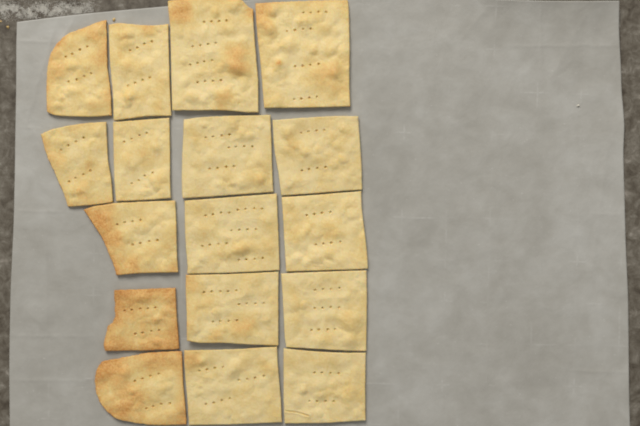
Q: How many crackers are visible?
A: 17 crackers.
